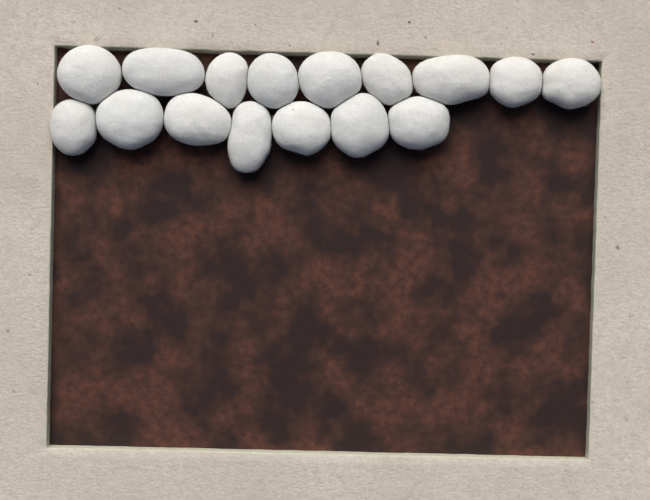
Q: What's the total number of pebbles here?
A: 16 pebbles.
